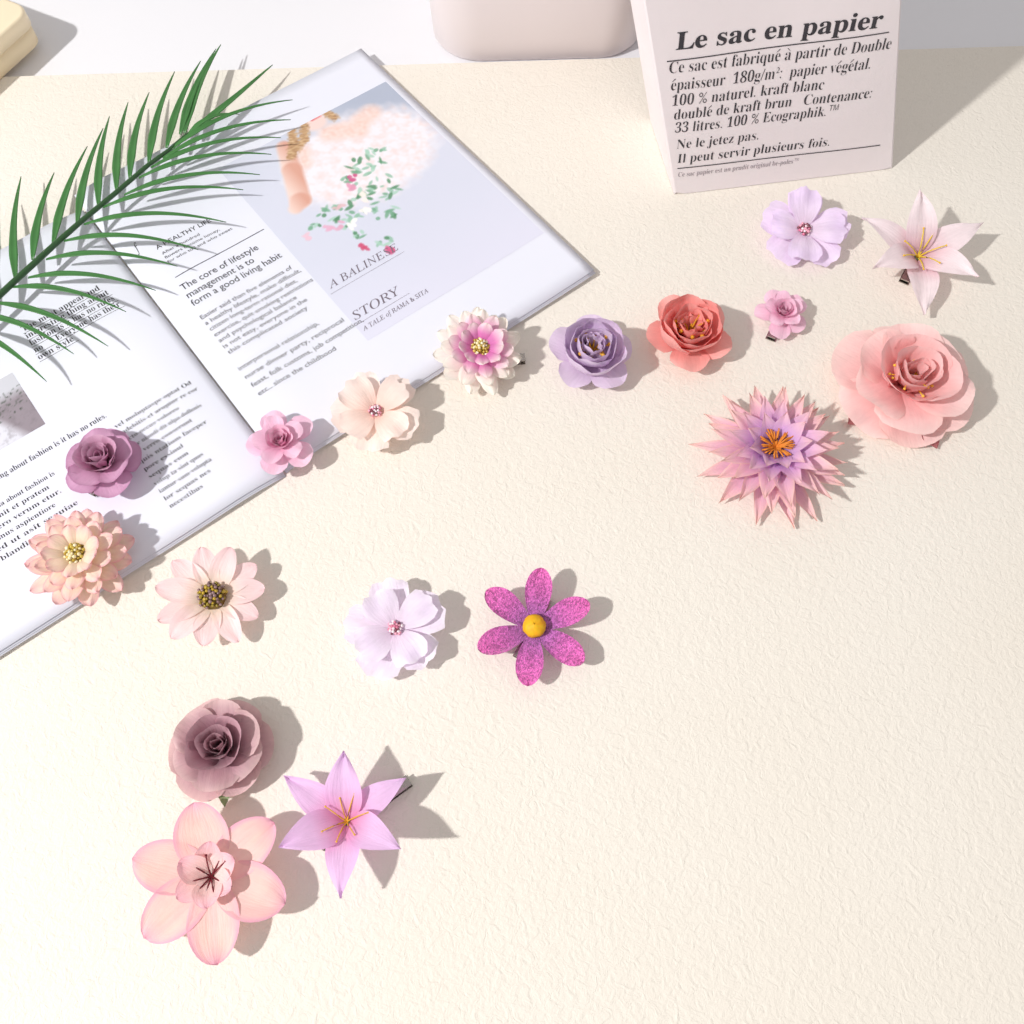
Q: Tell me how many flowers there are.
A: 18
